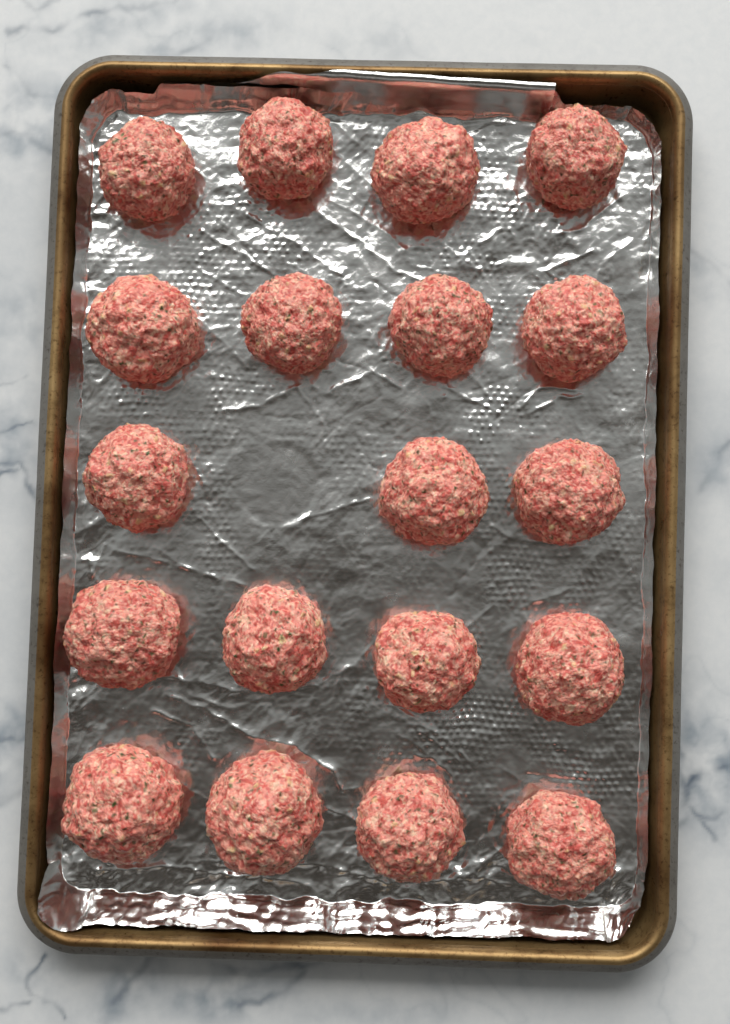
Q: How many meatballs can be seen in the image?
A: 19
